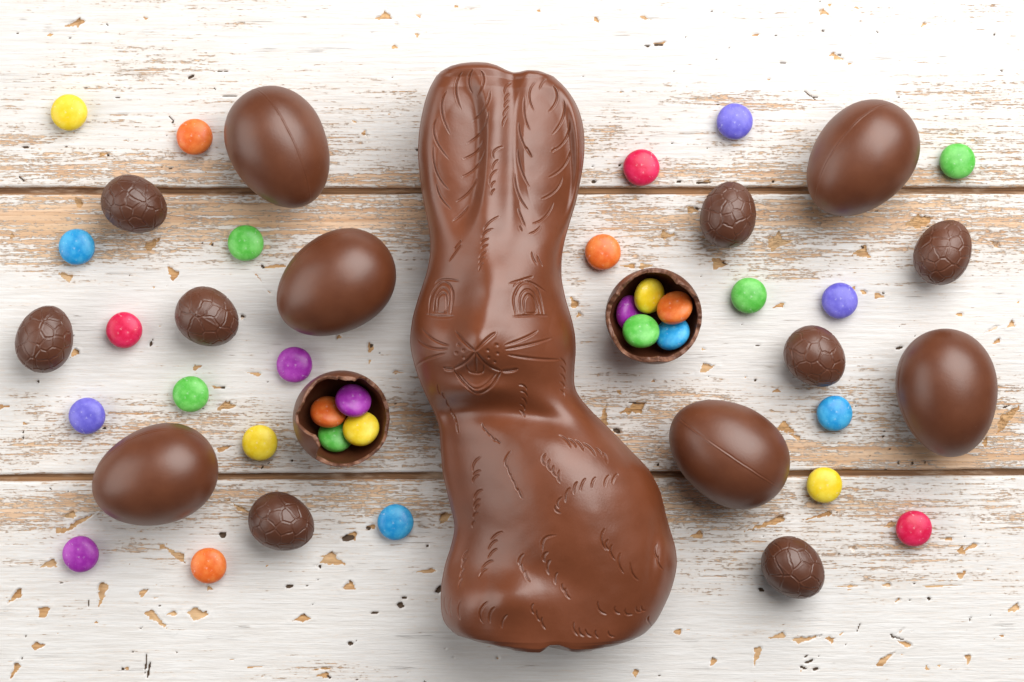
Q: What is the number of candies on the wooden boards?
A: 30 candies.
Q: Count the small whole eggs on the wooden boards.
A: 8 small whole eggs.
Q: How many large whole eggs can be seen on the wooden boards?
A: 6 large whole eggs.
